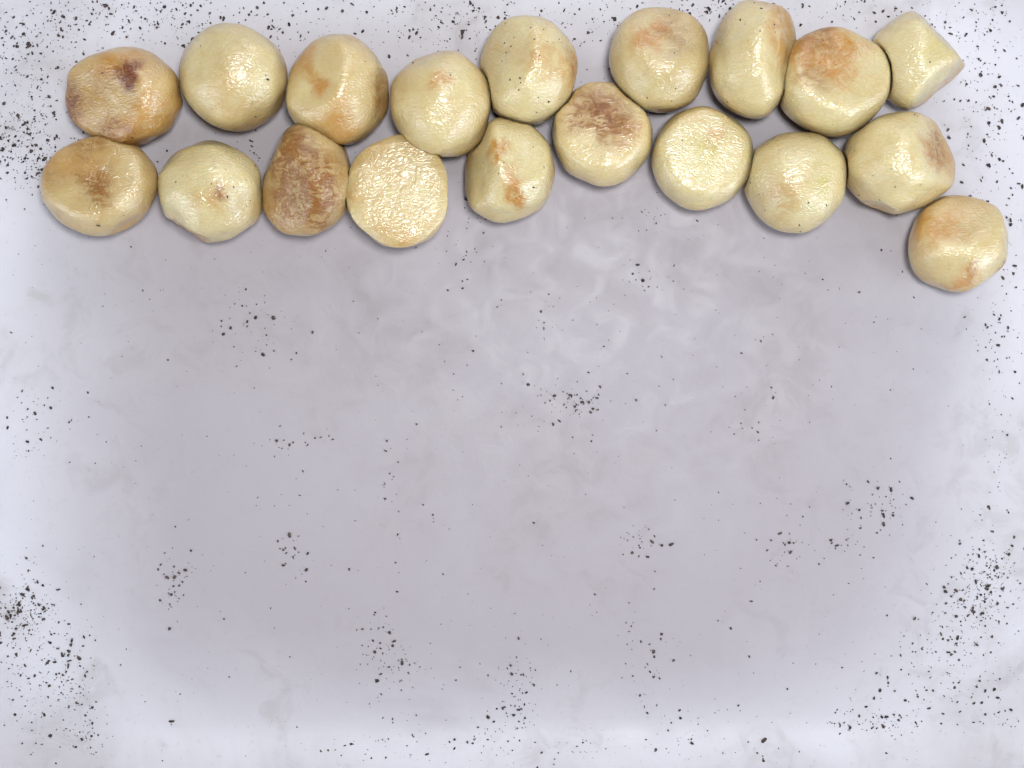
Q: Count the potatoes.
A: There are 19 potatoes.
